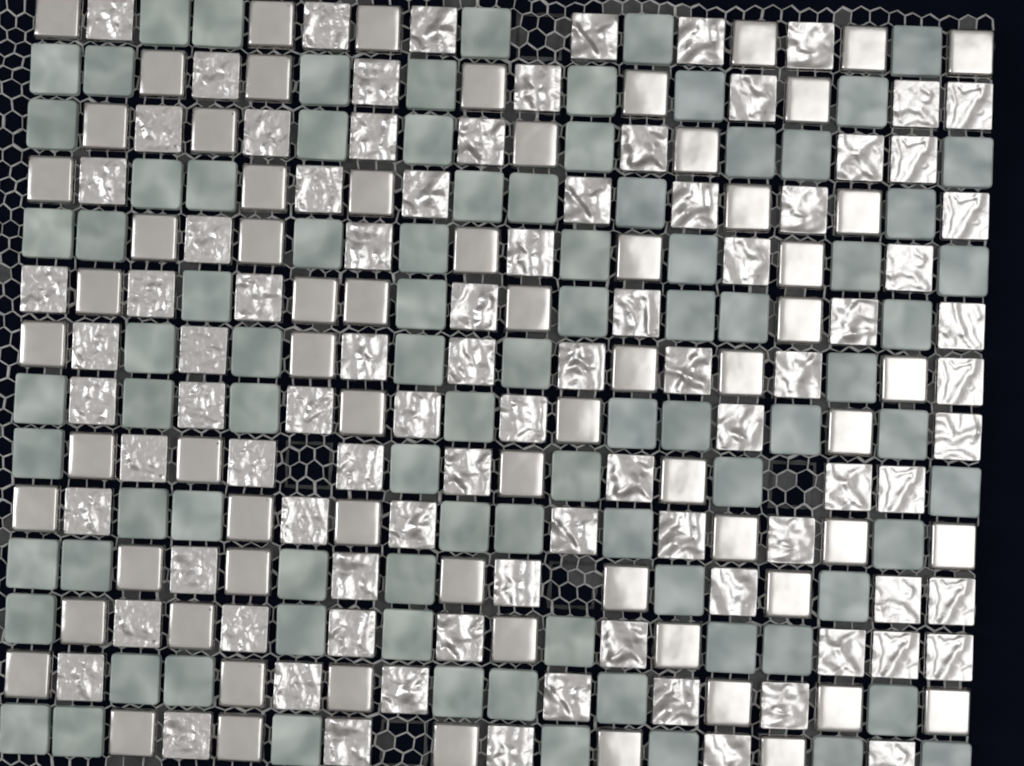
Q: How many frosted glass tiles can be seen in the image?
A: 88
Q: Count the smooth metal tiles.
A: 68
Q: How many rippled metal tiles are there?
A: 91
